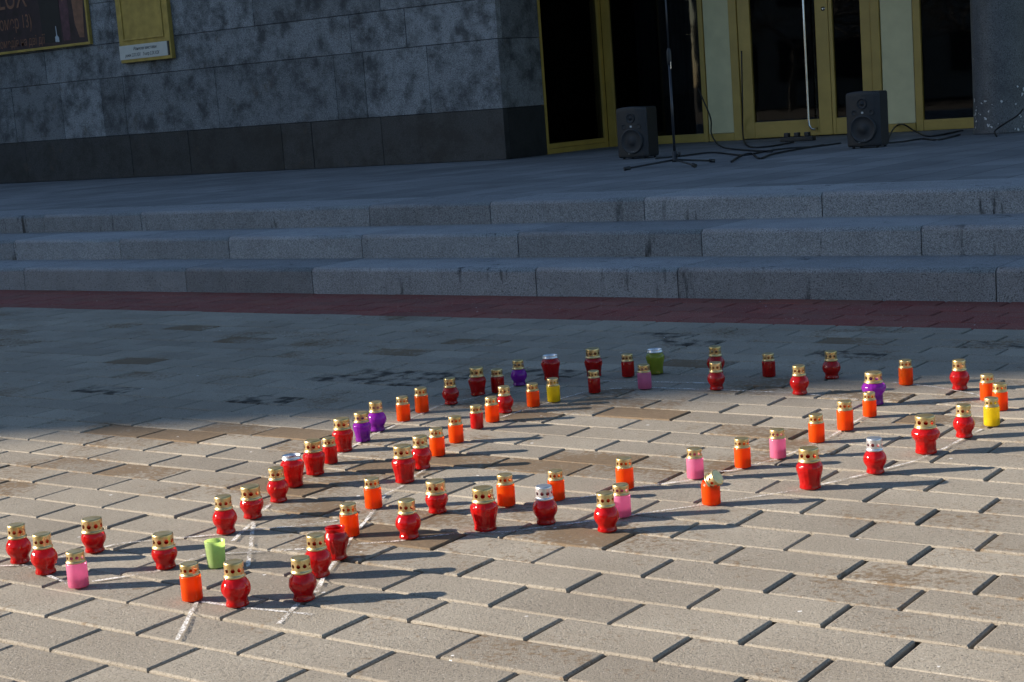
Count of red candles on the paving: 41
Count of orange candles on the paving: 20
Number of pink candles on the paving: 5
